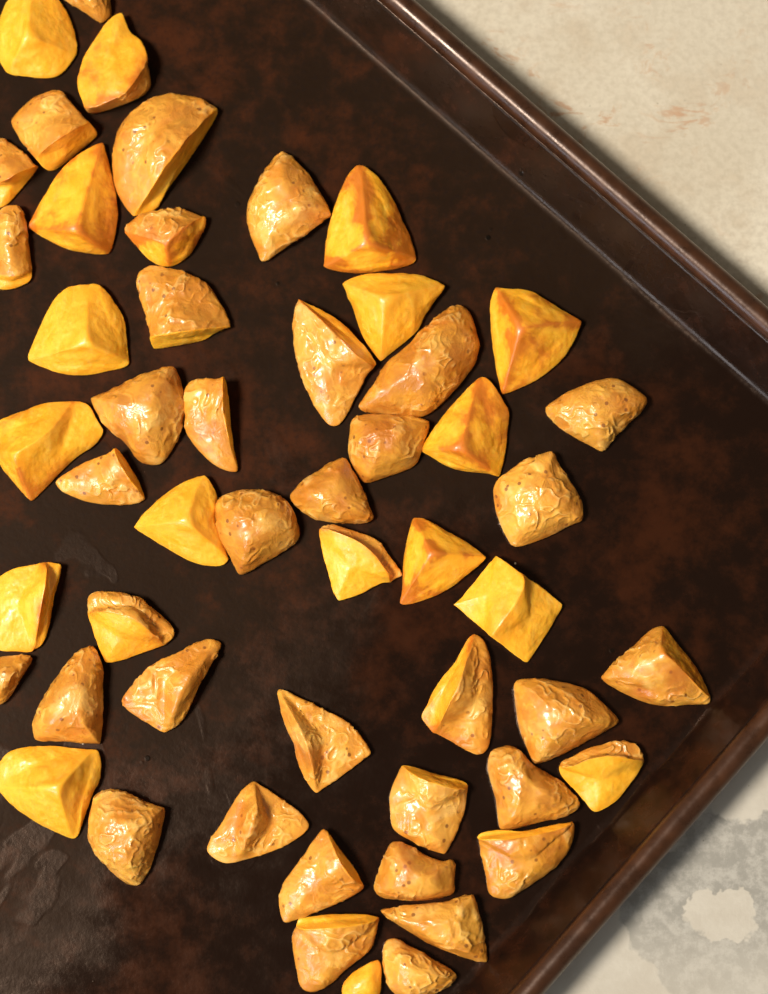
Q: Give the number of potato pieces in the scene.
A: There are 53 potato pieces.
